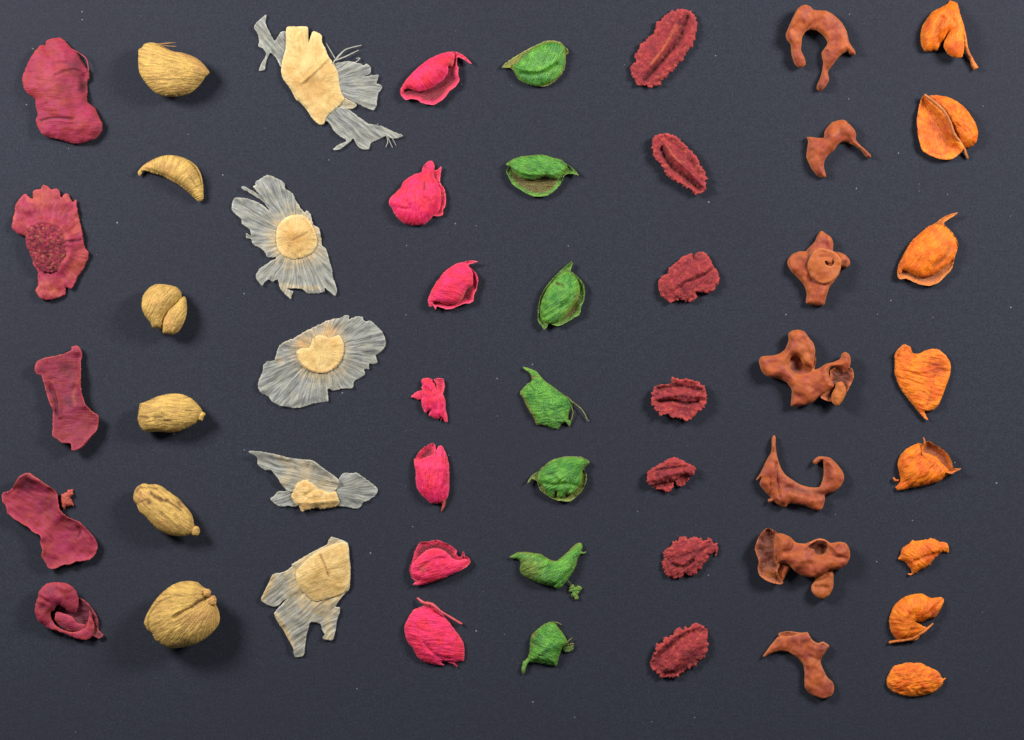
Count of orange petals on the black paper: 8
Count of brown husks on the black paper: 7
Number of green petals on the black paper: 7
